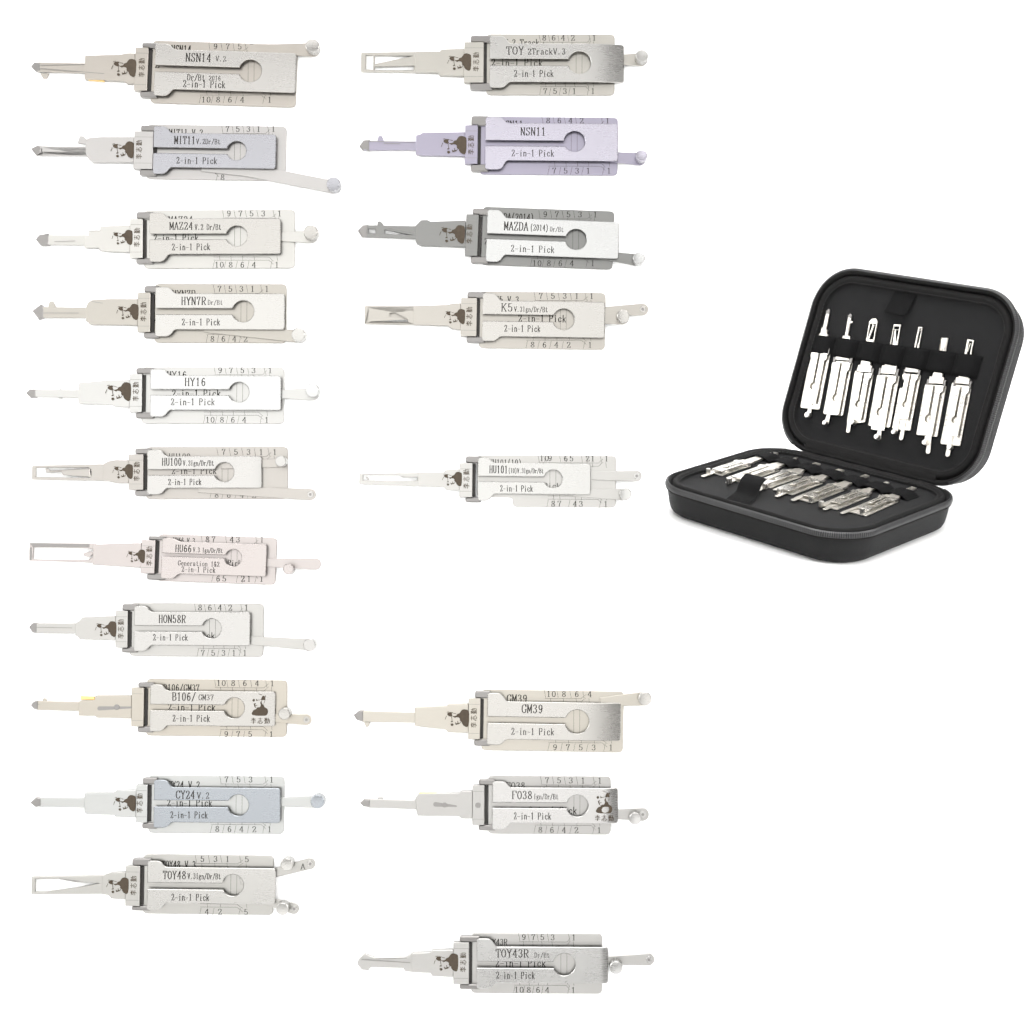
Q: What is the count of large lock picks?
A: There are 19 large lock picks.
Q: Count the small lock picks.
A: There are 14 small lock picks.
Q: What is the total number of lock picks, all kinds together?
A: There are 33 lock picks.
